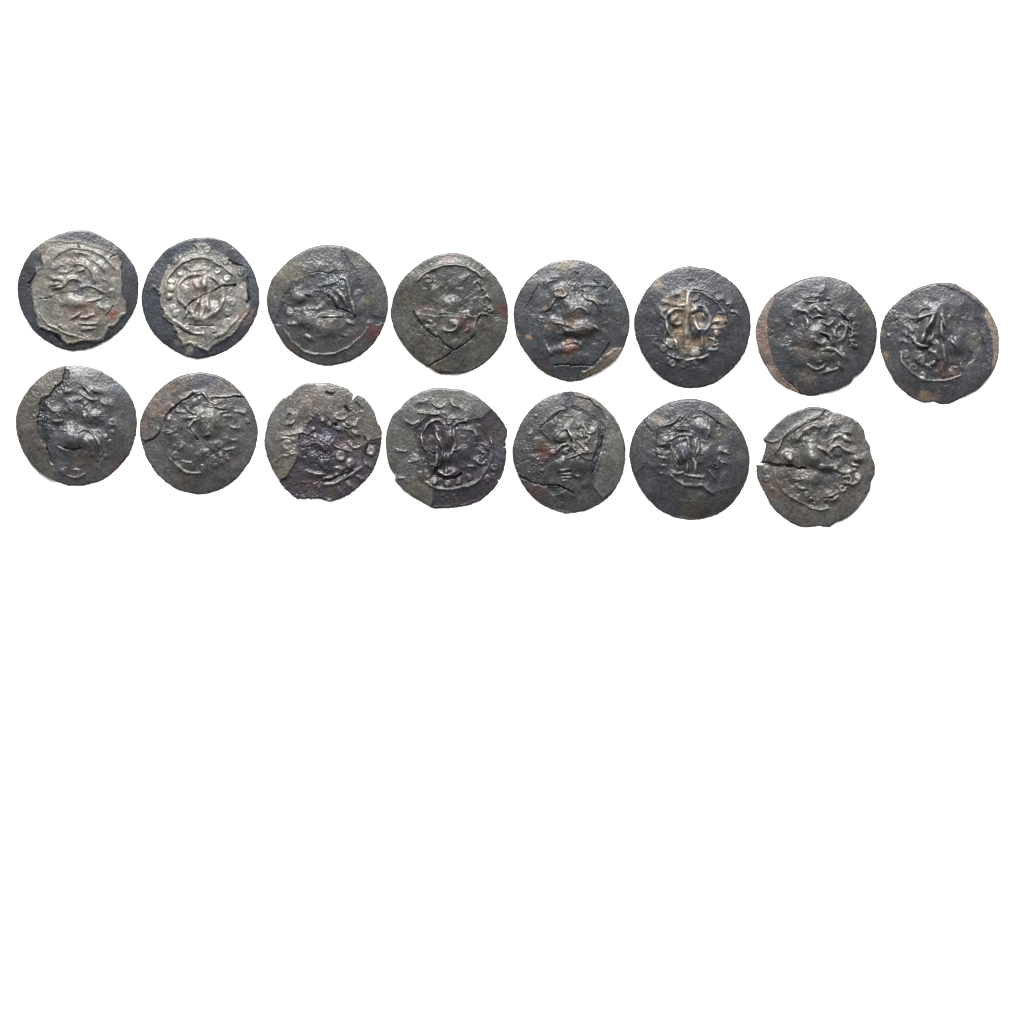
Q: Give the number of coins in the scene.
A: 15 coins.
